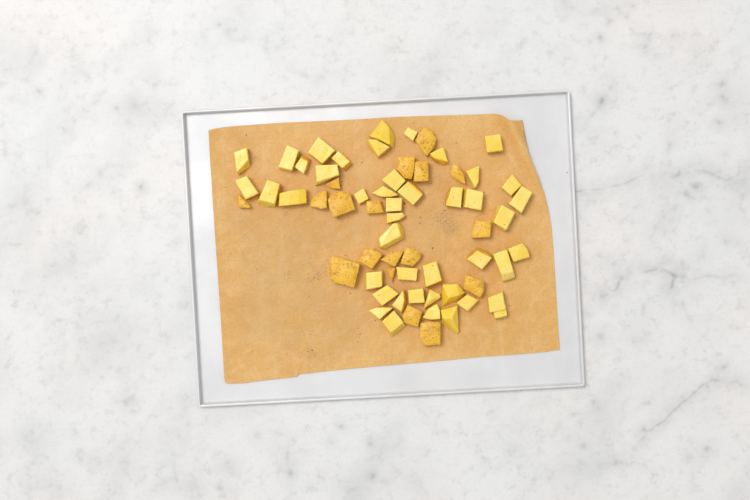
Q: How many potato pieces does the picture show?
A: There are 62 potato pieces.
